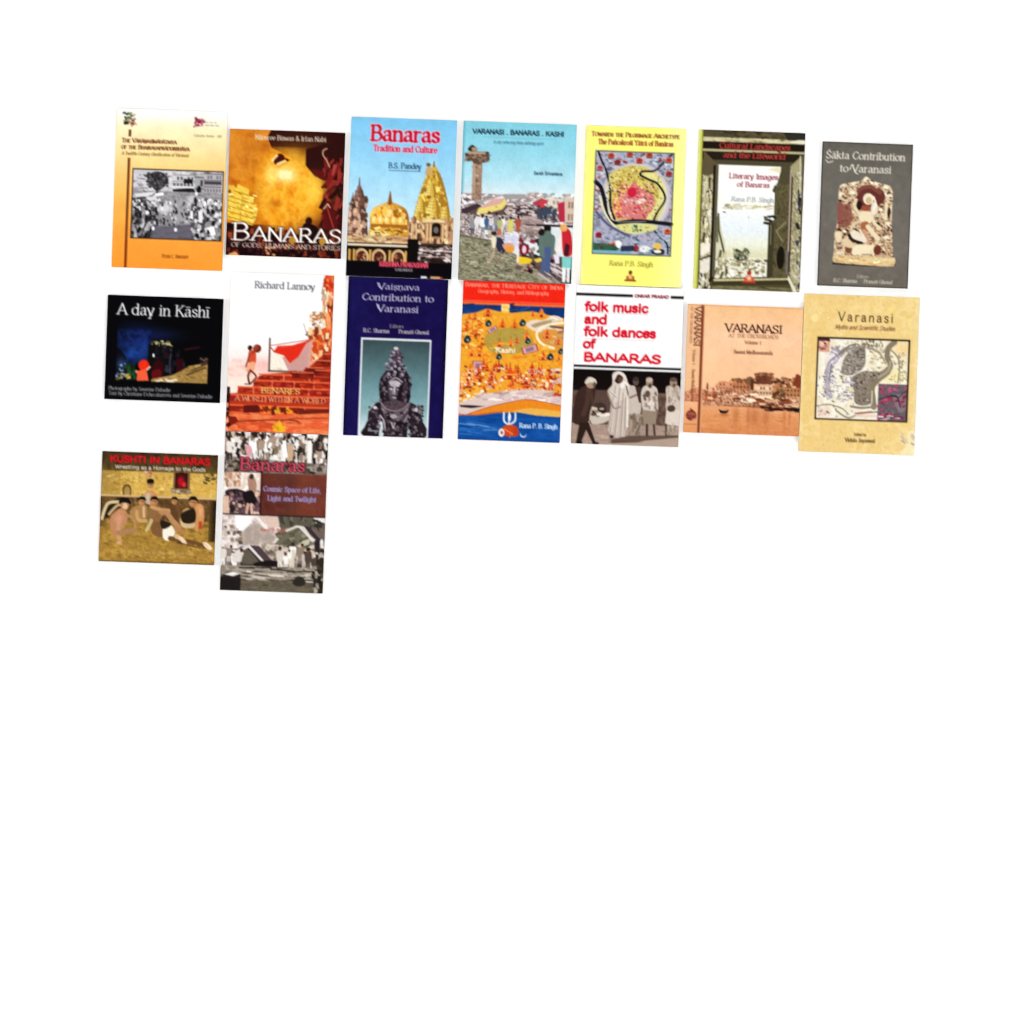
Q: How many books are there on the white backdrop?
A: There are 16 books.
